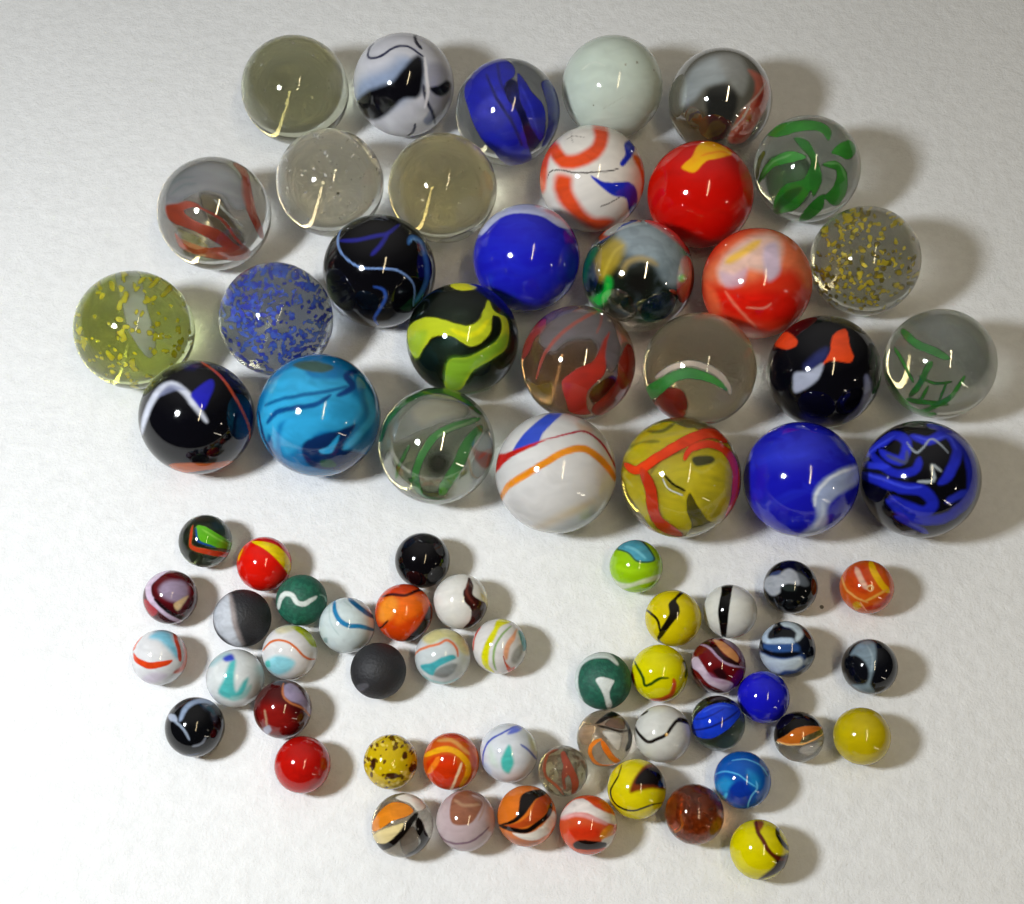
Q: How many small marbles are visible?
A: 46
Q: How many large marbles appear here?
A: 30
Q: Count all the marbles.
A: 76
